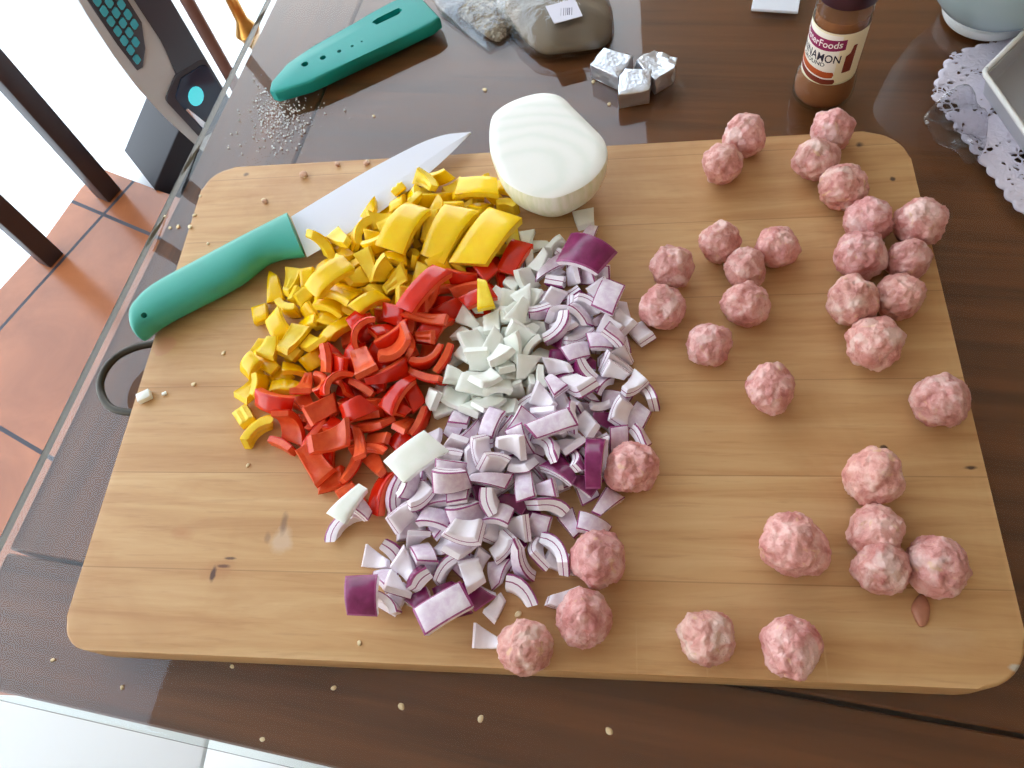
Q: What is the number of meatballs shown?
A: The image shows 32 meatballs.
